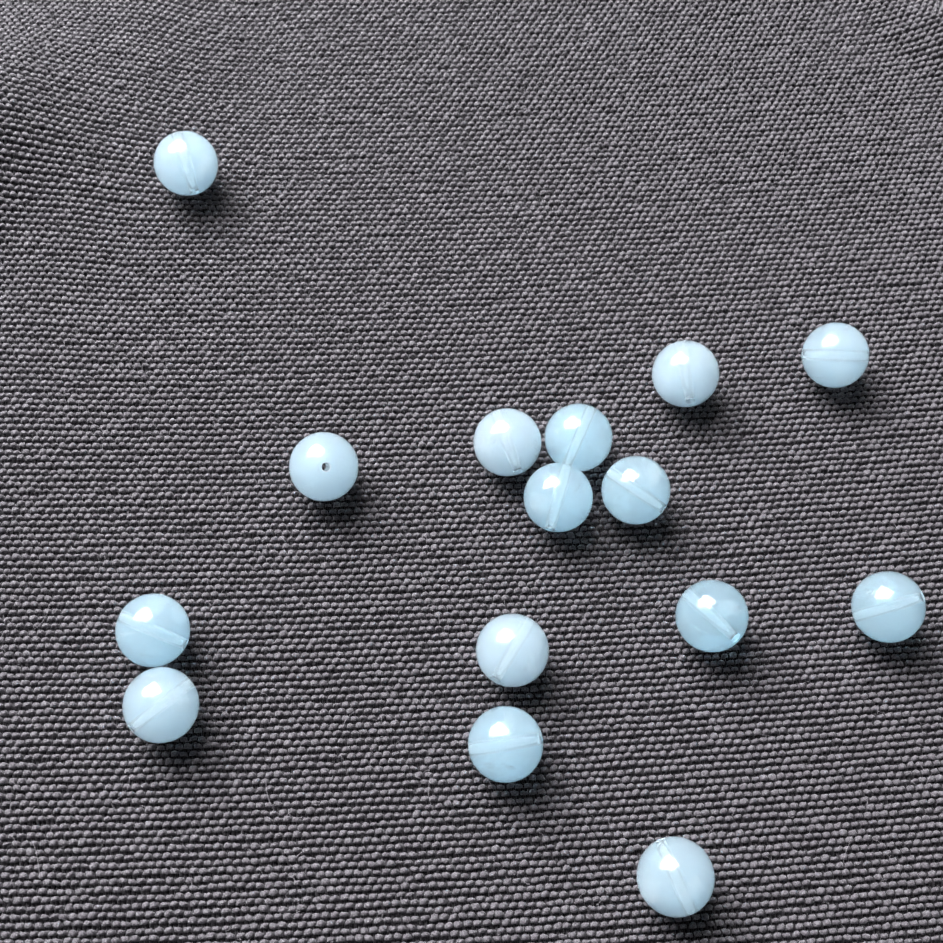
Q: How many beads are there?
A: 15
